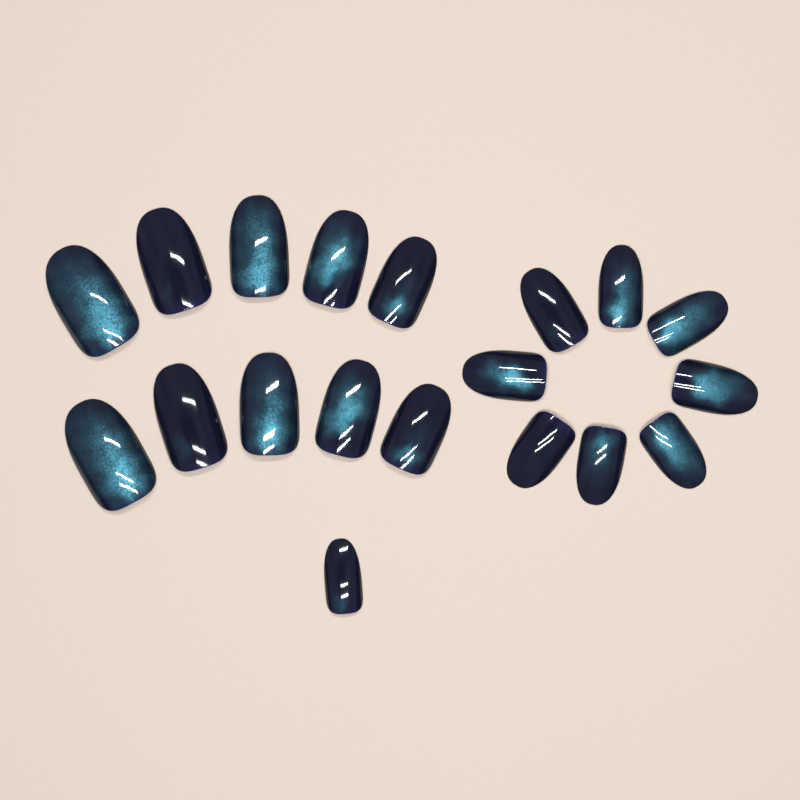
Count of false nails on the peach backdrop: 19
